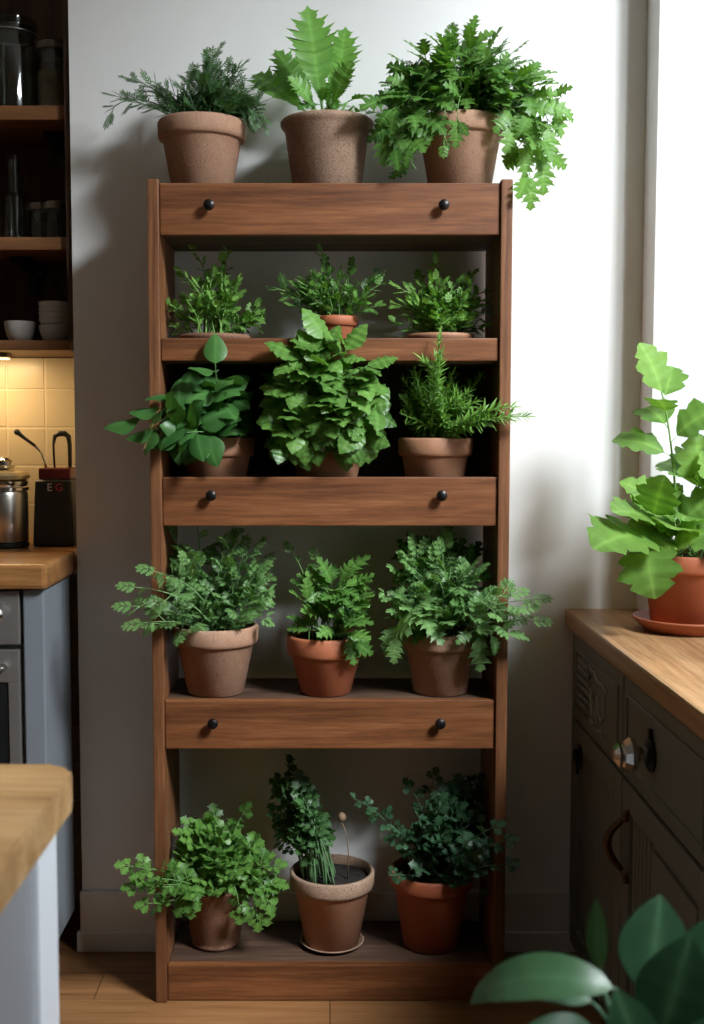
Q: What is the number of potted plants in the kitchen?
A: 17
